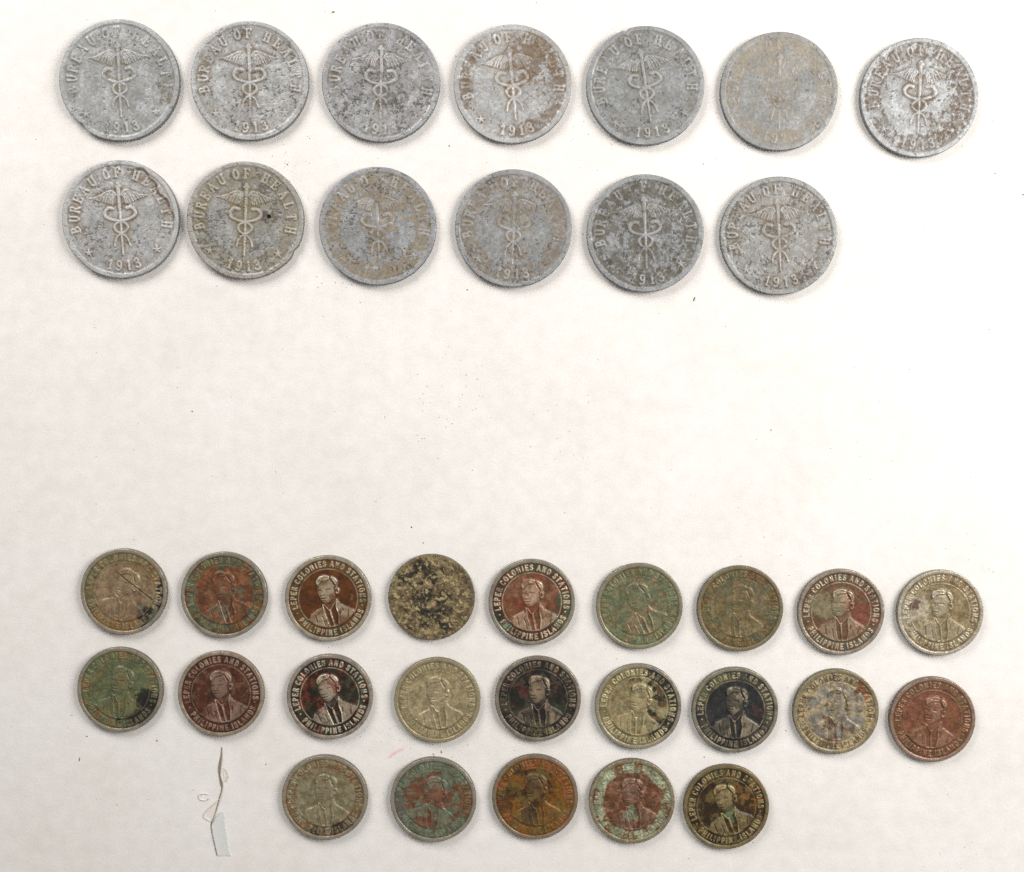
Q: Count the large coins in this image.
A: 13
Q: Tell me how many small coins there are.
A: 23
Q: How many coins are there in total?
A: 36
